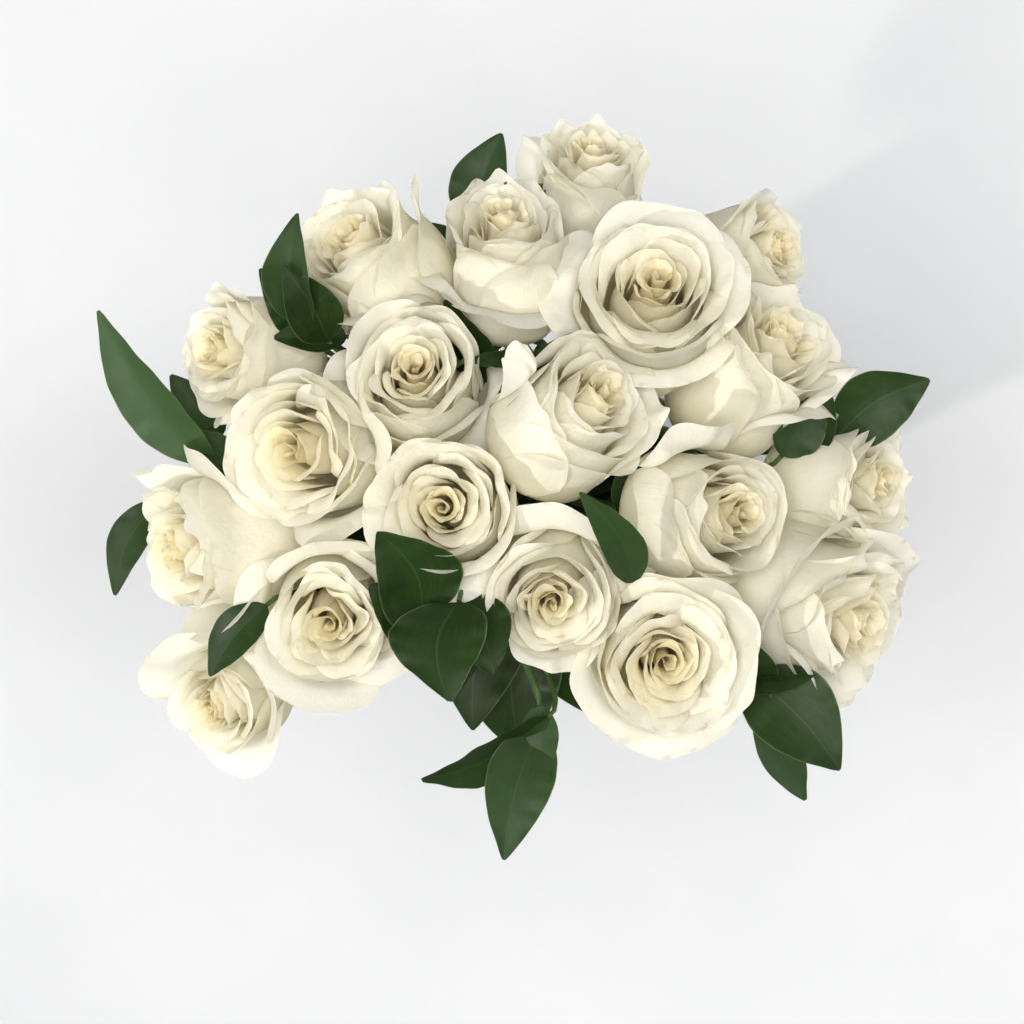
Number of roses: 19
